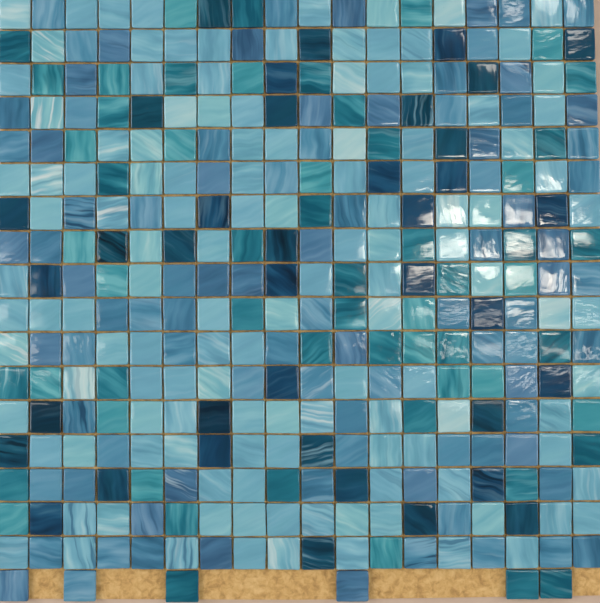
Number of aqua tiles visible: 127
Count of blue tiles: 90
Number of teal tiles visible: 57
